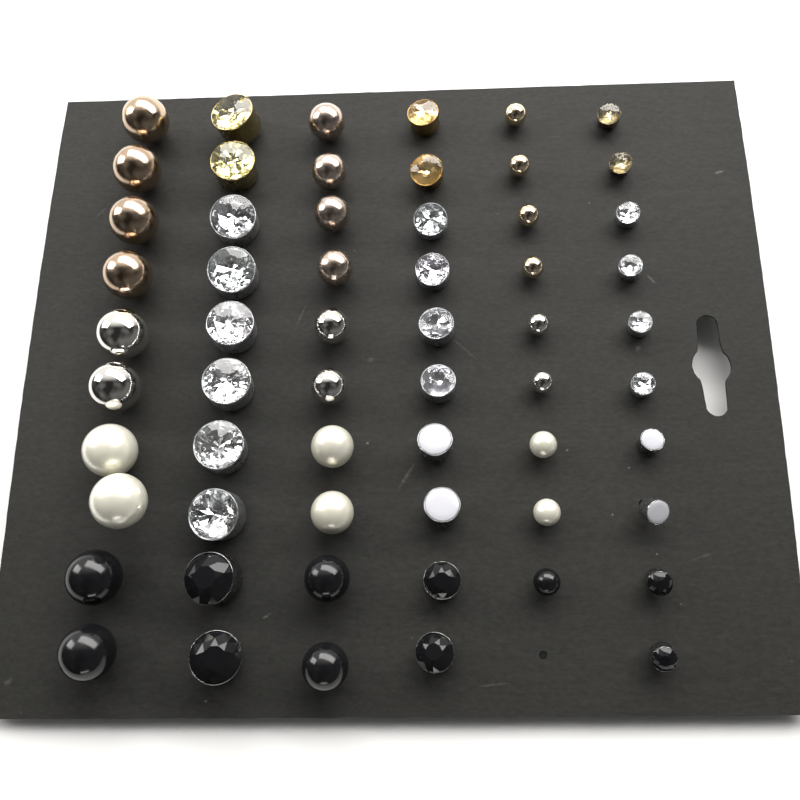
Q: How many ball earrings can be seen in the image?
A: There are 29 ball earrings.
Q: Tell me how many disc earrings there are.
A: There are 30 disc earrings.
